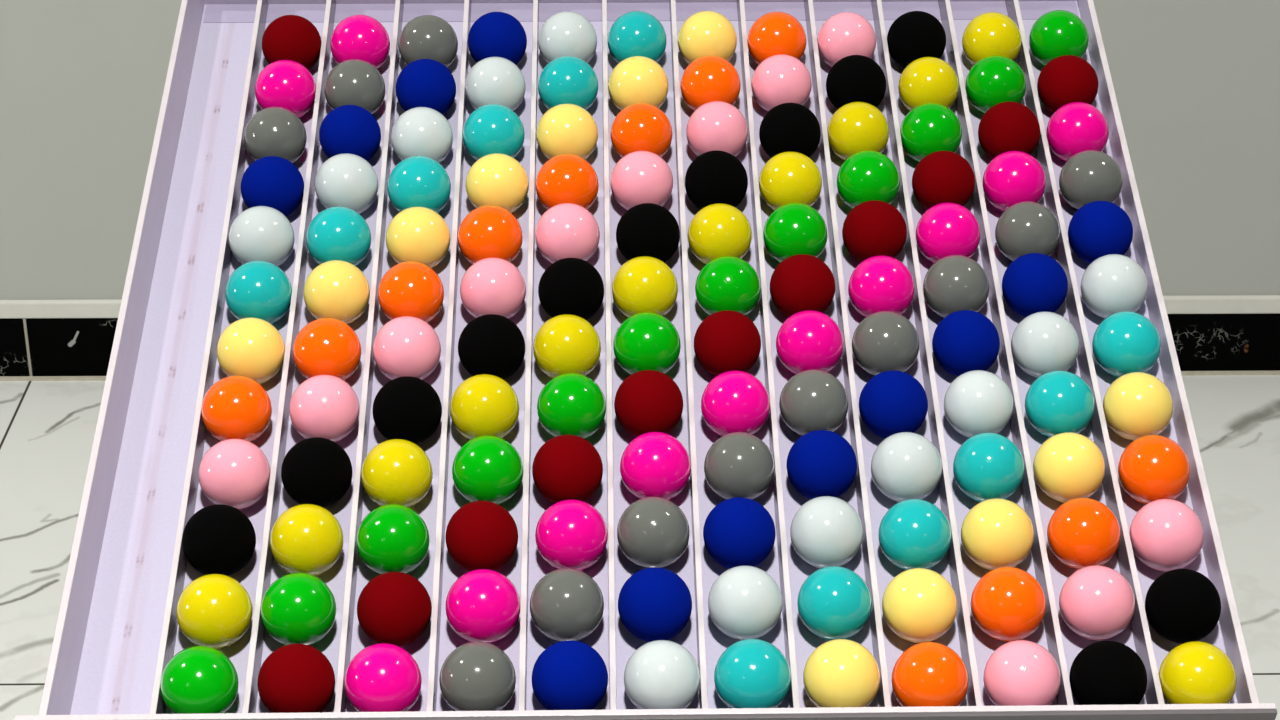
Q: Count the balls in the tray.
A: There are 144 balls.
